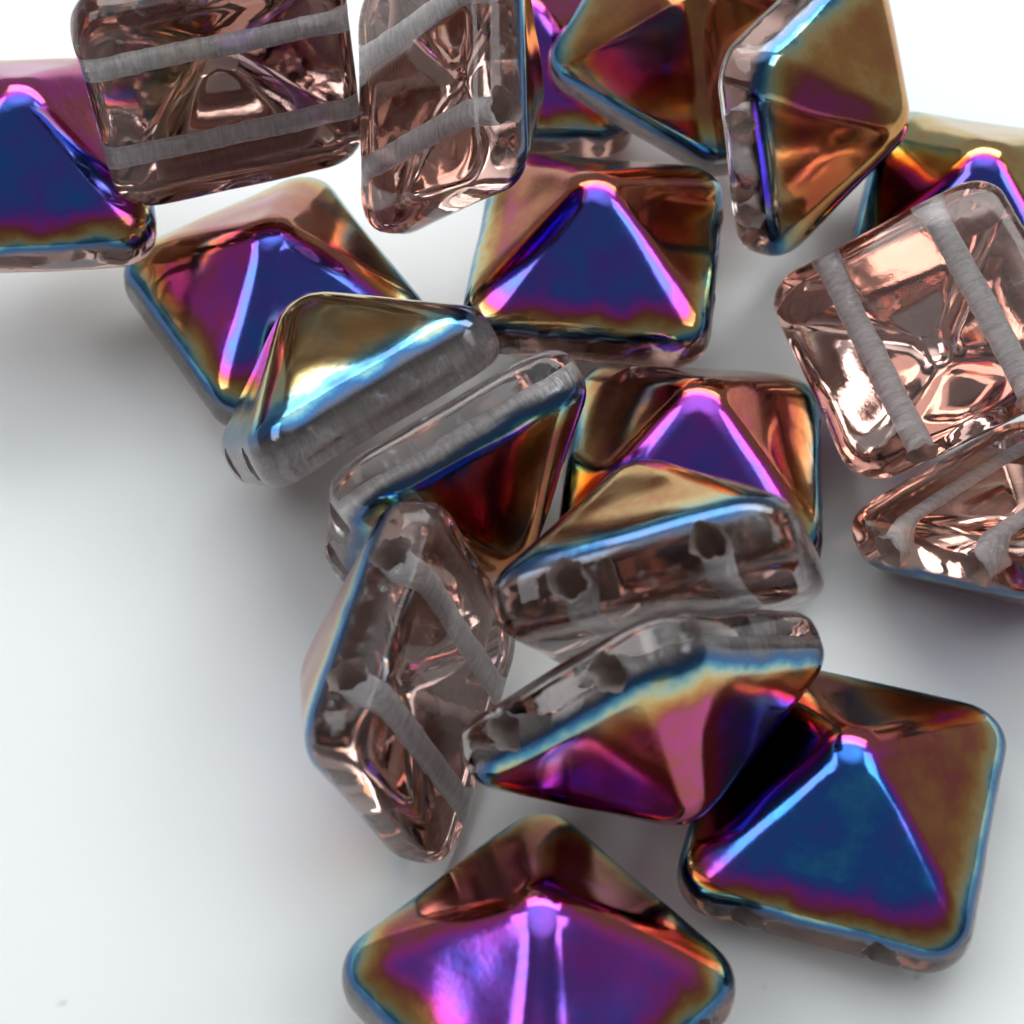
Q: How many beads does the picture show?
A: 19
